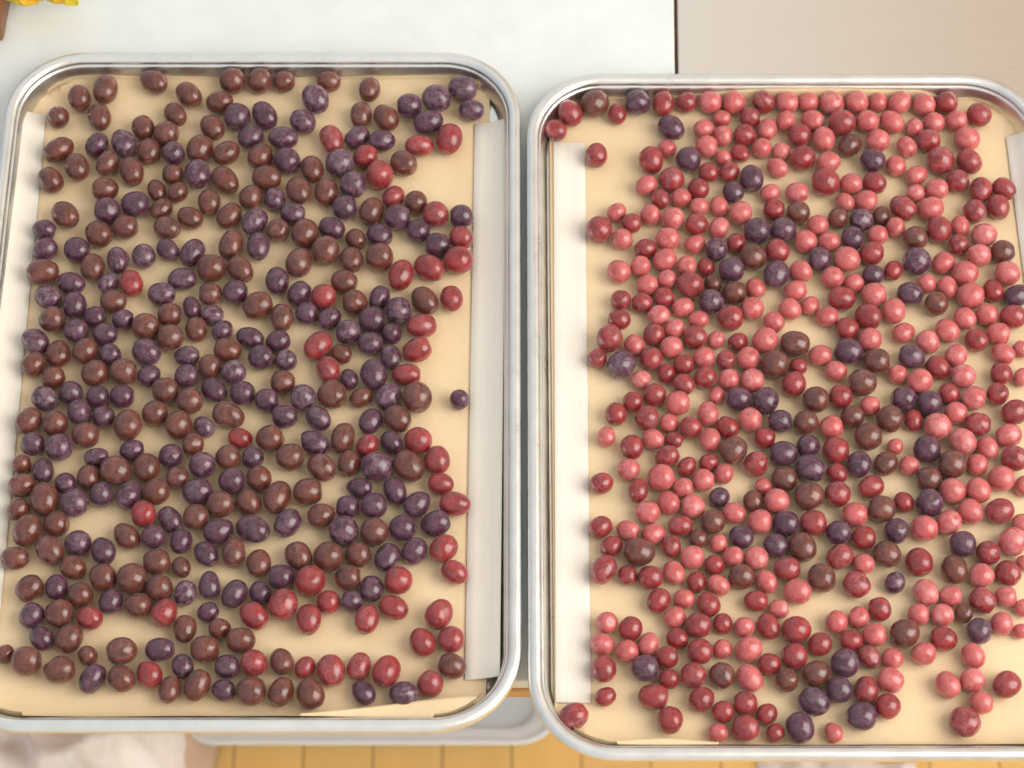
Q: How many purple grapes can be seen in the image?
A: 197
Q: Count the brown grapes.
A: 200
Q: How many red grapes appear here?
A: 200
